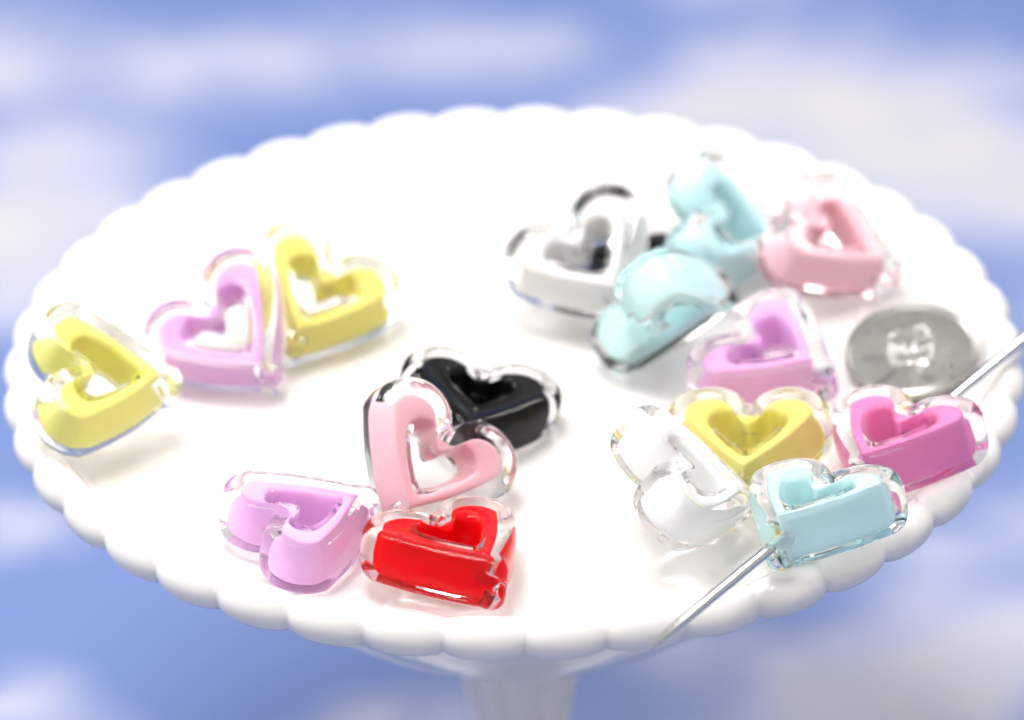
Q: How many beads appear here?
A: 17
